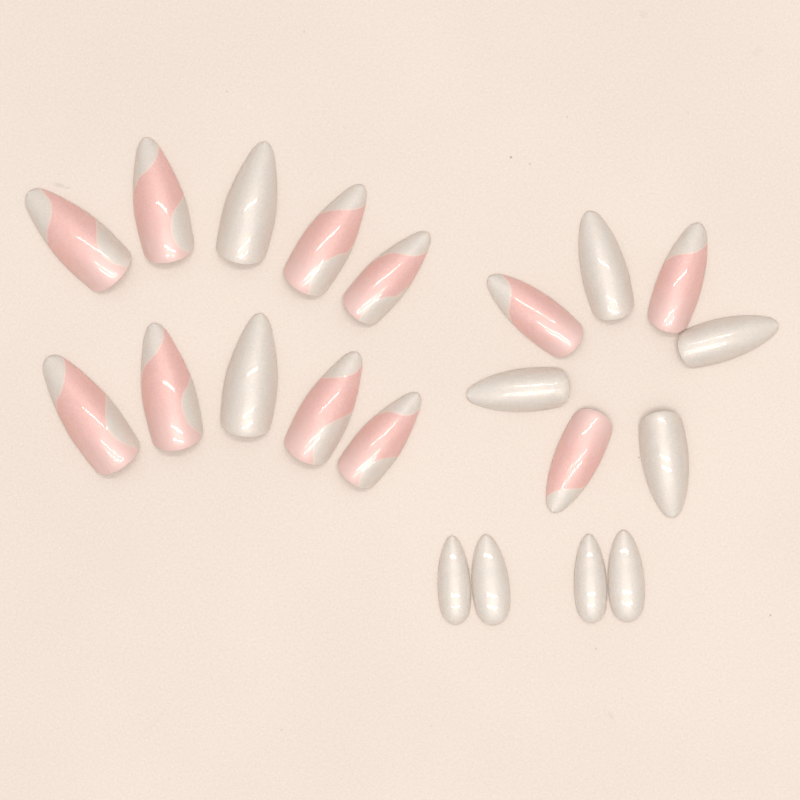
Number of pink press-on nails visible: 11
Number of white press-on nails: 10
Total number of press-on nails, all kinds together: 21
